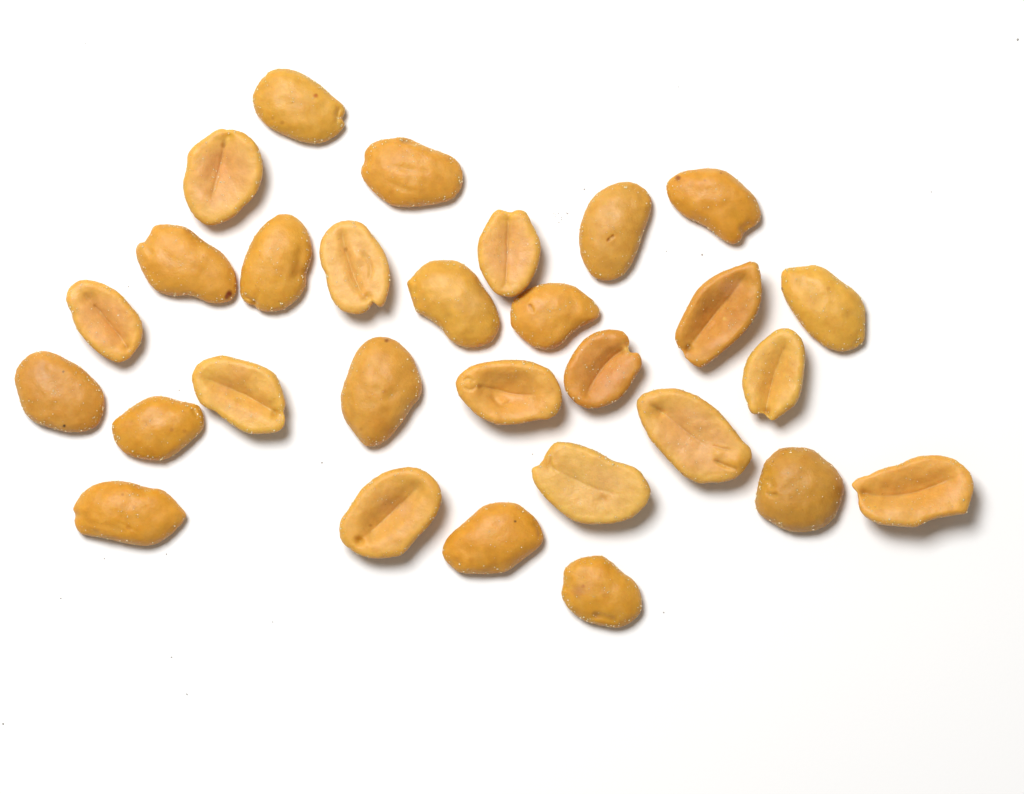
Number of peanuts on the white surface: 29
